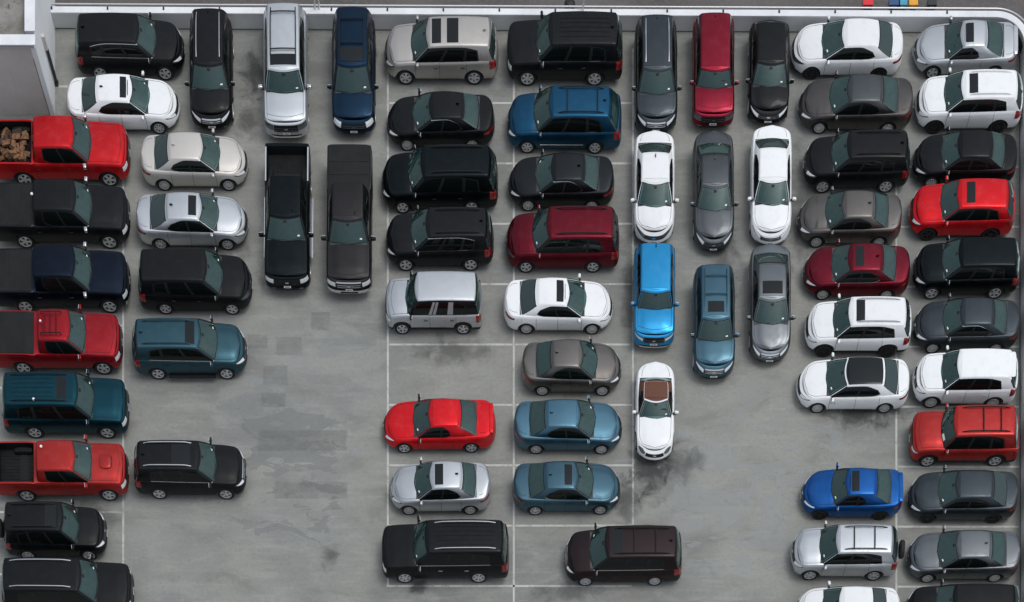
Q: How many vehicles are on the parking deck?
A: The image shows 68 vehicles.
